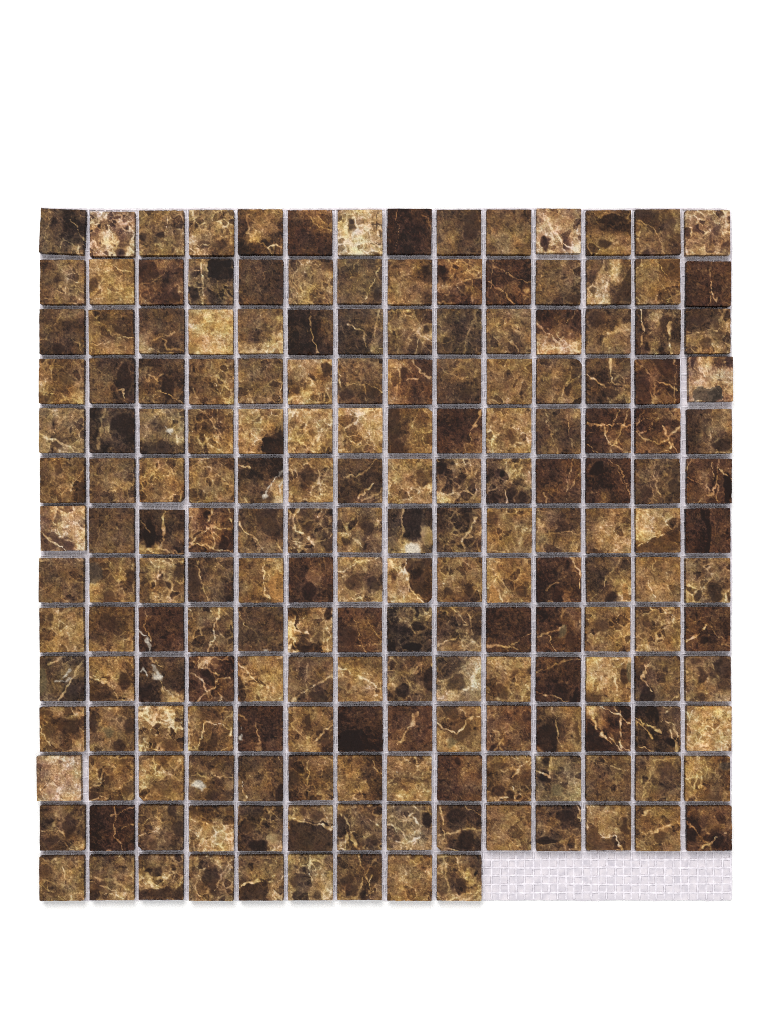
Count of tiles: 191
